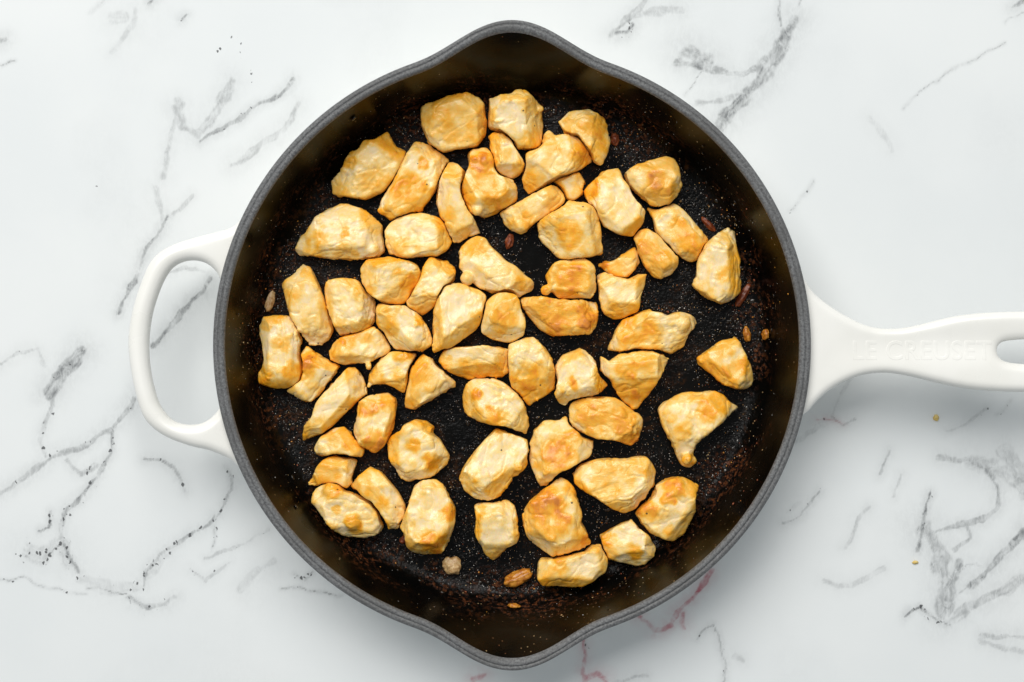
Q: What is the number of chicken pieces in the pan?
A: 61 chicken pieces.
